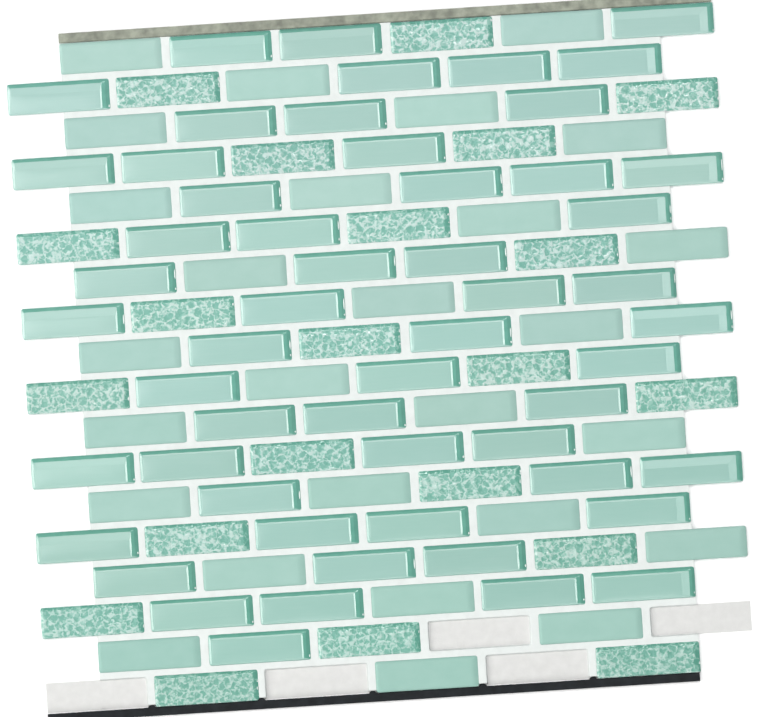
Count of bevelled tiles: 55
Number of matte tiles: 27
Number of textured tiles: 21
